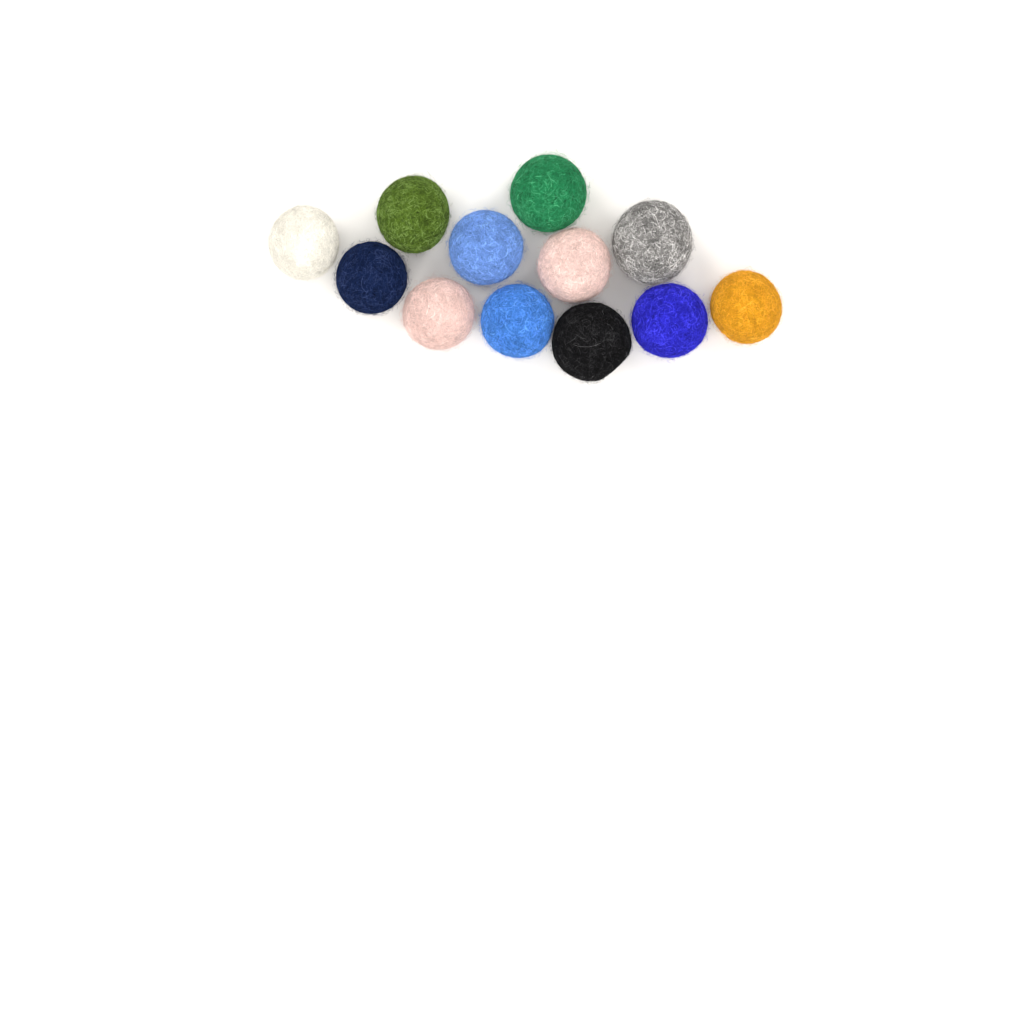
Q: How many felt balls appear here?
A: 12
